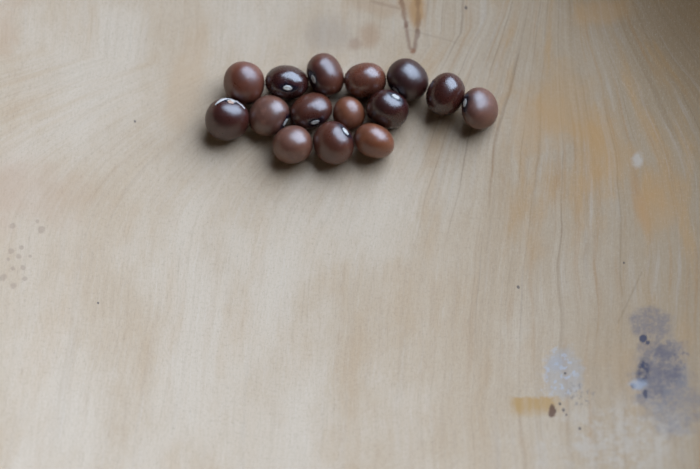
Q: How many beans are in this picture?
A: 15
